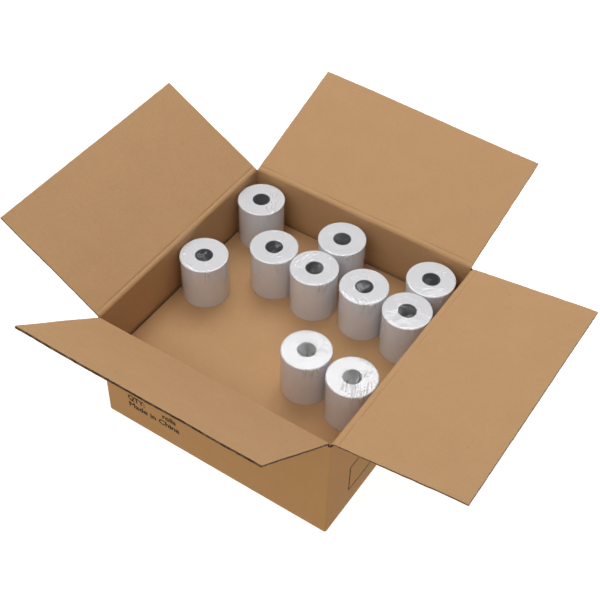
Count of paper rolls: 10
